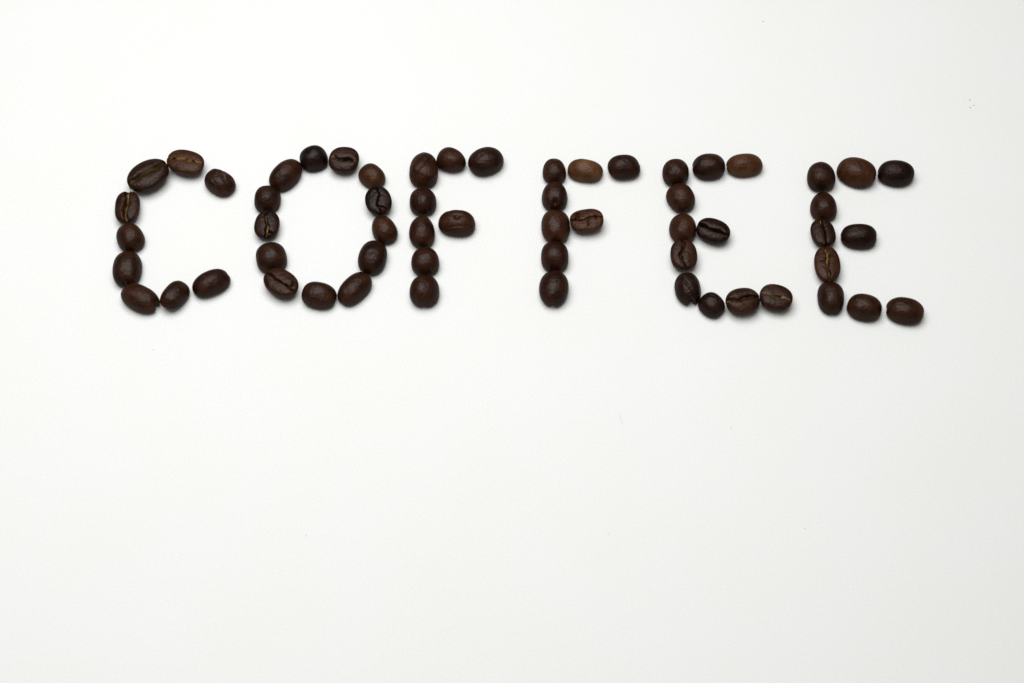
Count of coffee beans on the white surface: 59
